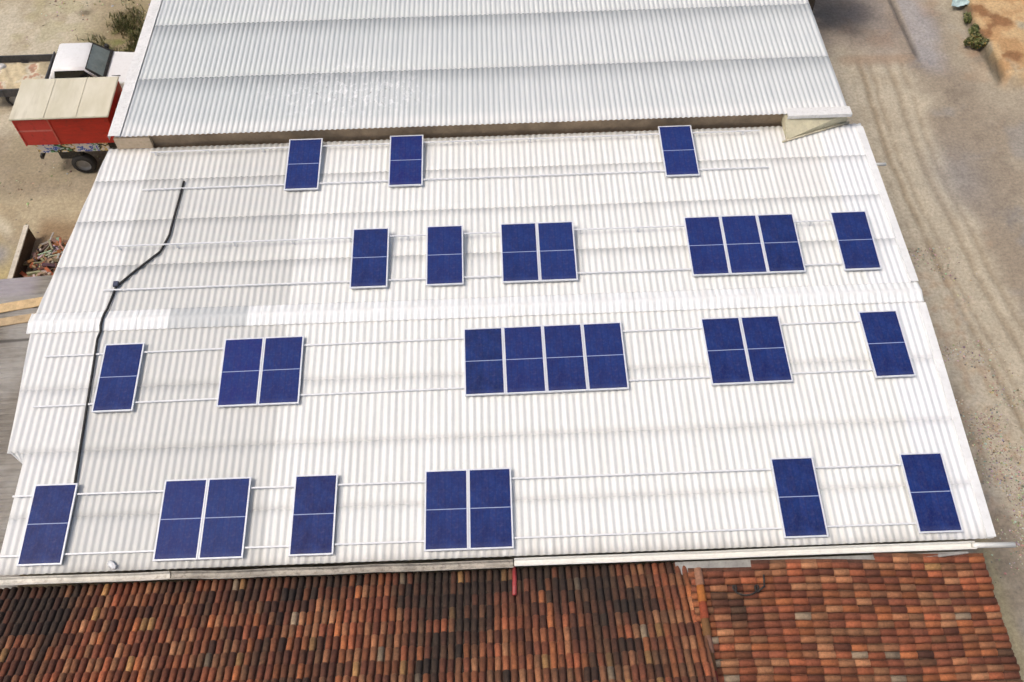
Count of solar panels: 29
